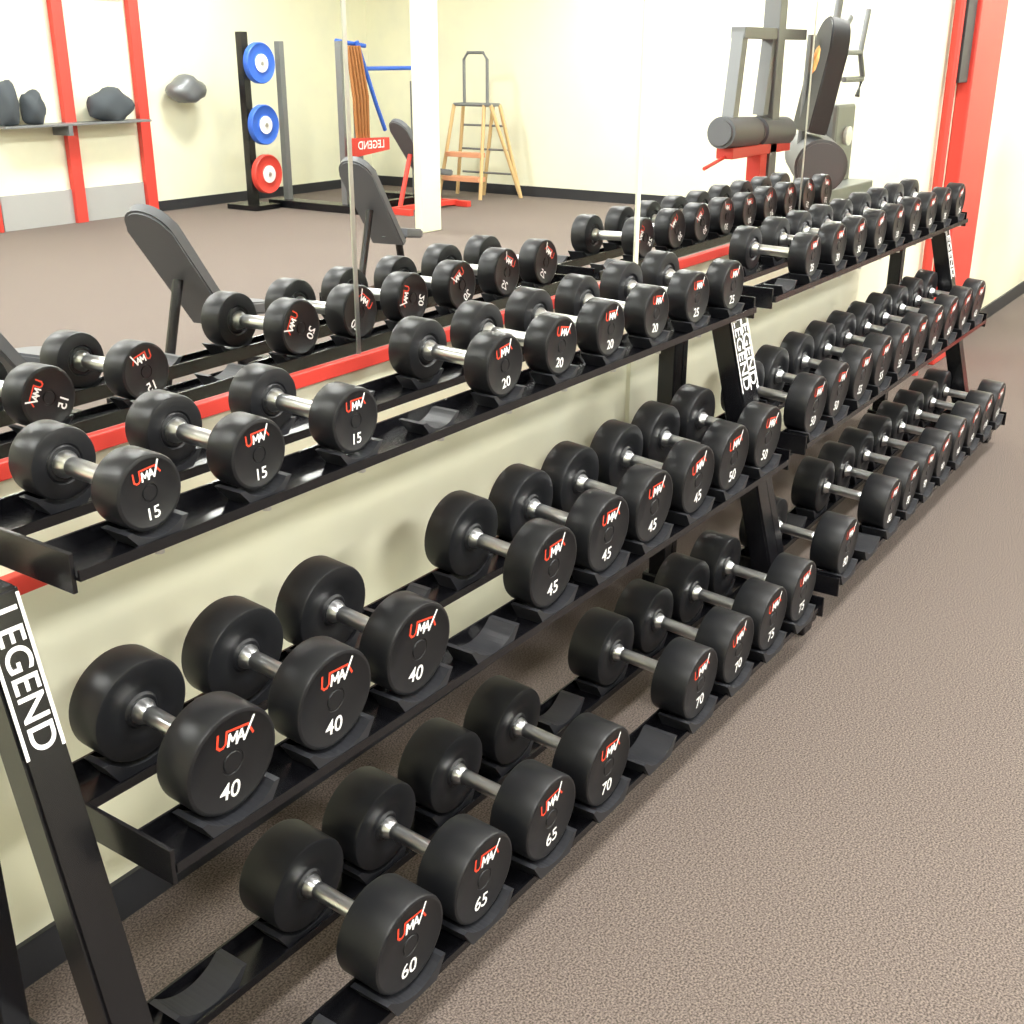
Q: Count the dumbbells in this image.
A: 54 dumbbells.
